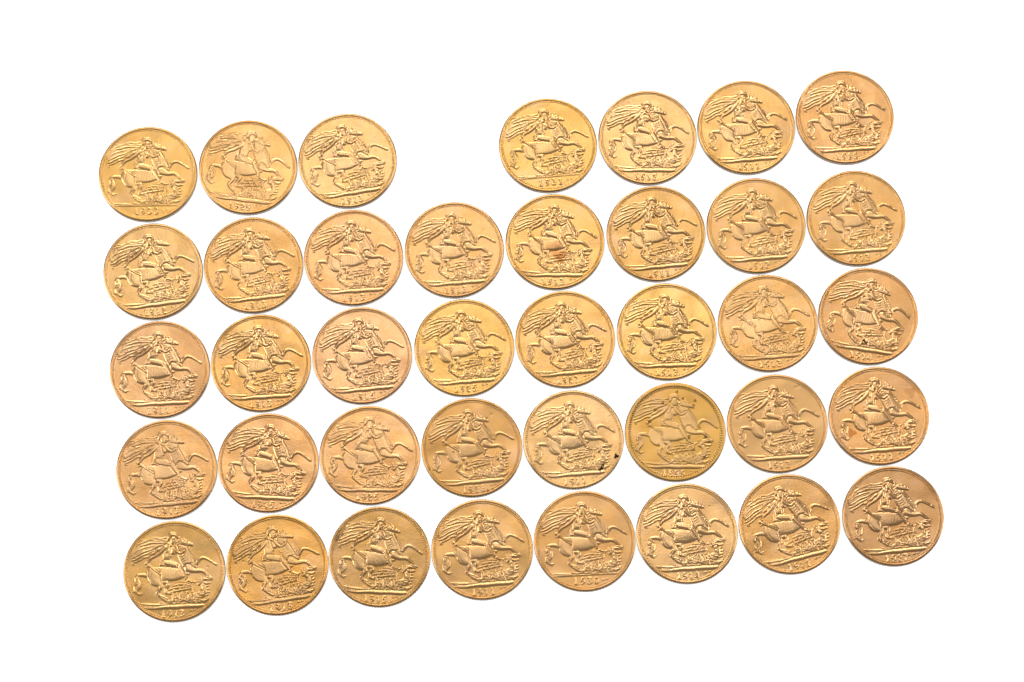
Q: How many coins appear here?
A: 39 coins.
